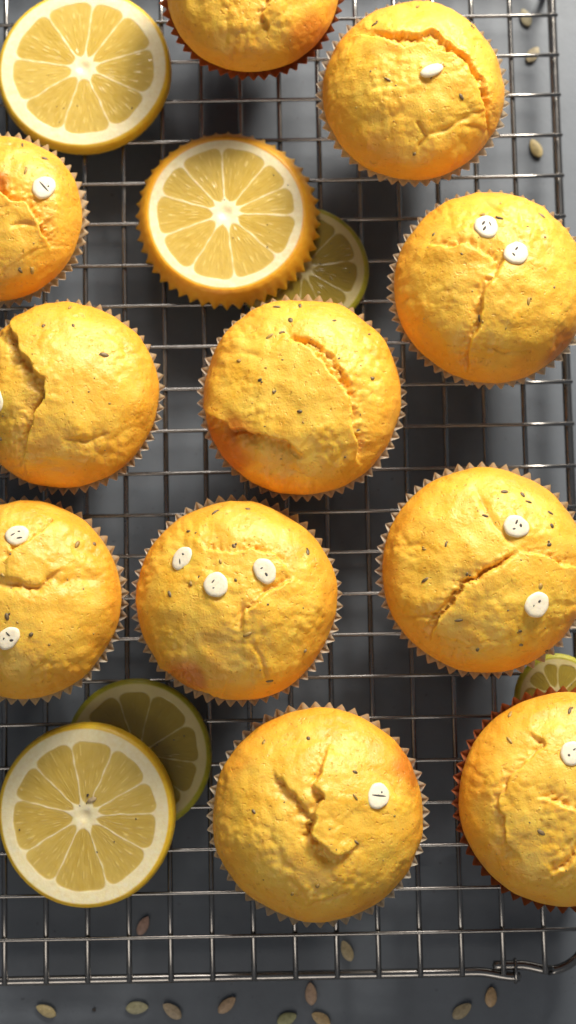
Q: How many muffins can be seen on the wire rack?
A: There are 11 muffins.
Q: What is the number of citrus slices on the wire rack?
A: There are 6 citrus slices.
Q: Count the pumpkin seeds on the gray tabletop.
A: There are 14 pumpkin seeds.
